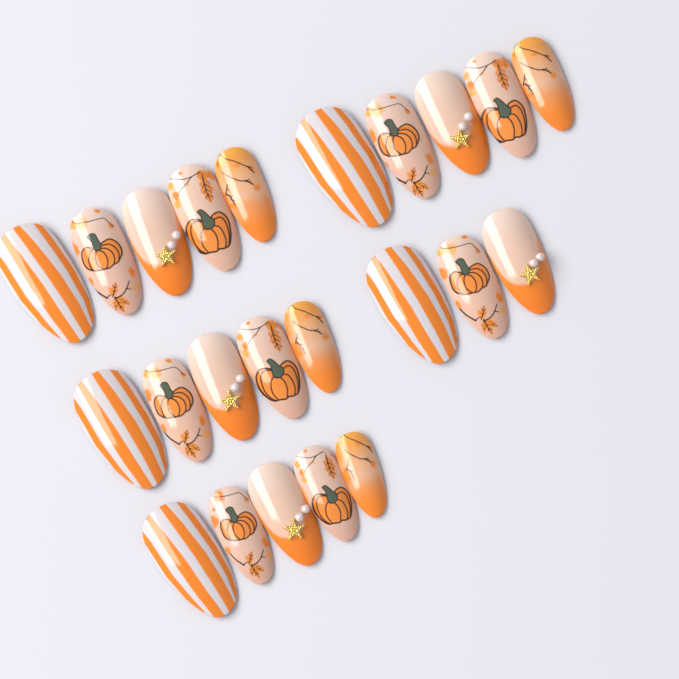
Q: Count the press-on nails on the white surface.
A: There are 23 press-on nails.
